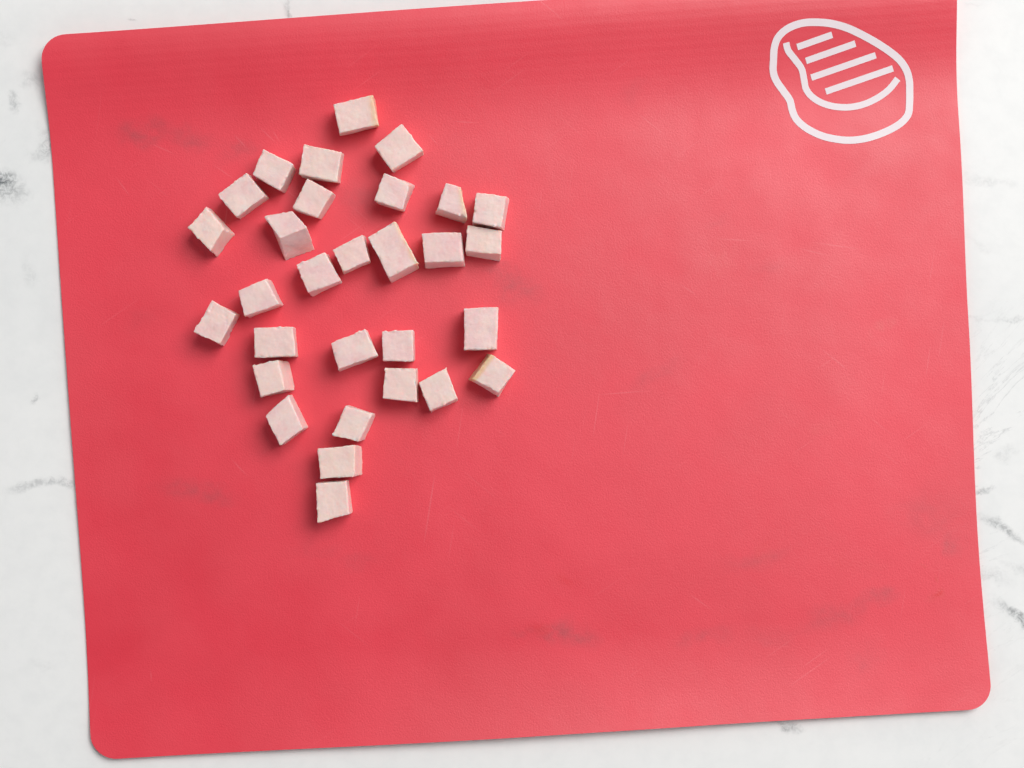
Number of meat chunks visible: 30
